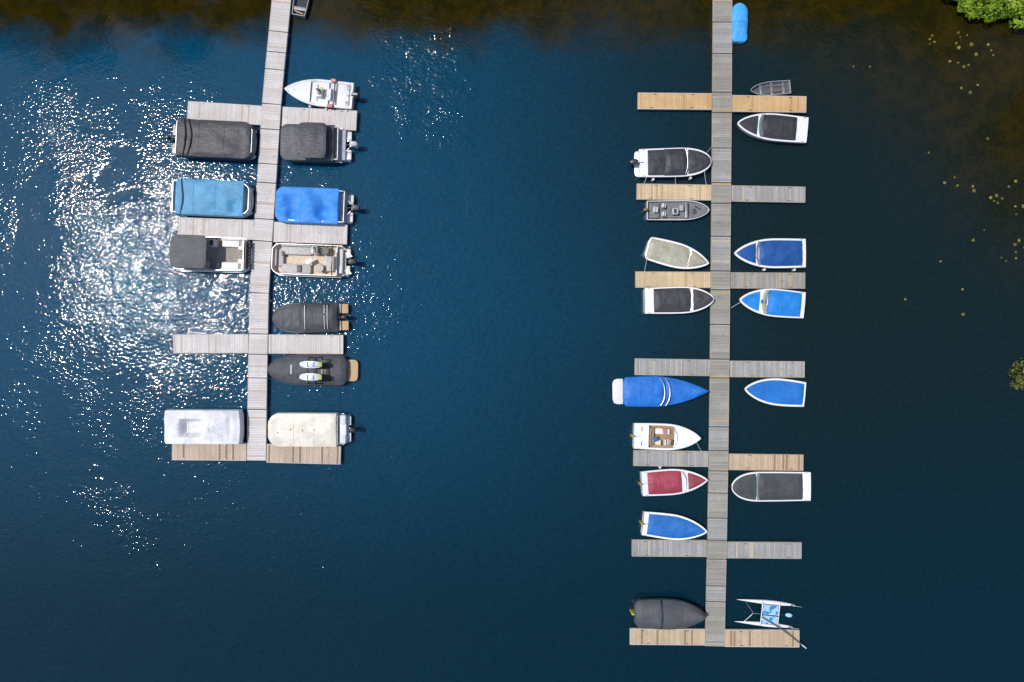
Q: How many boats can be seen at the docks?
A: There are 29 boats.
